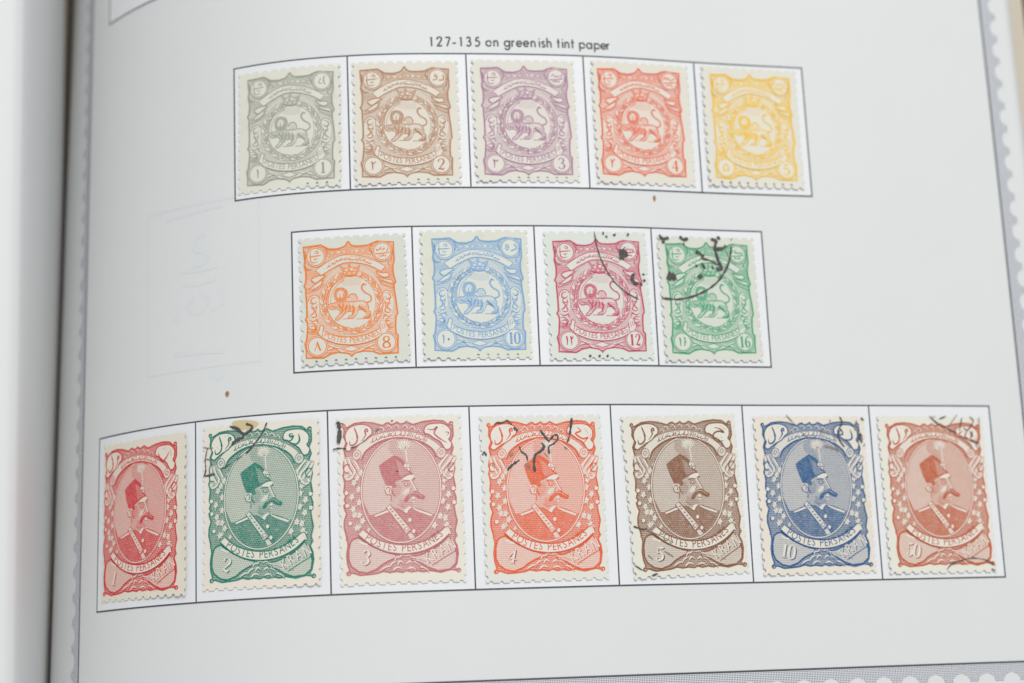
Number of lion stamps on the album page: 9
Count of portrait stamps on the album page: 7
